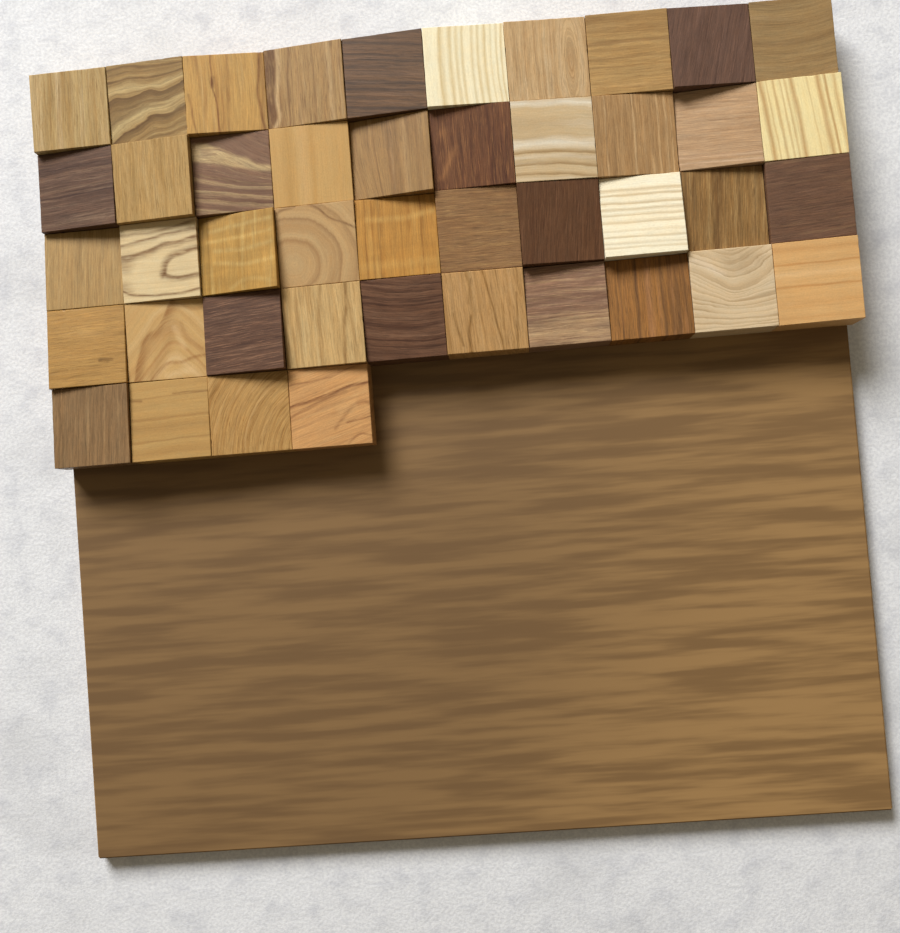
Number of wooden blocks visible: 44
